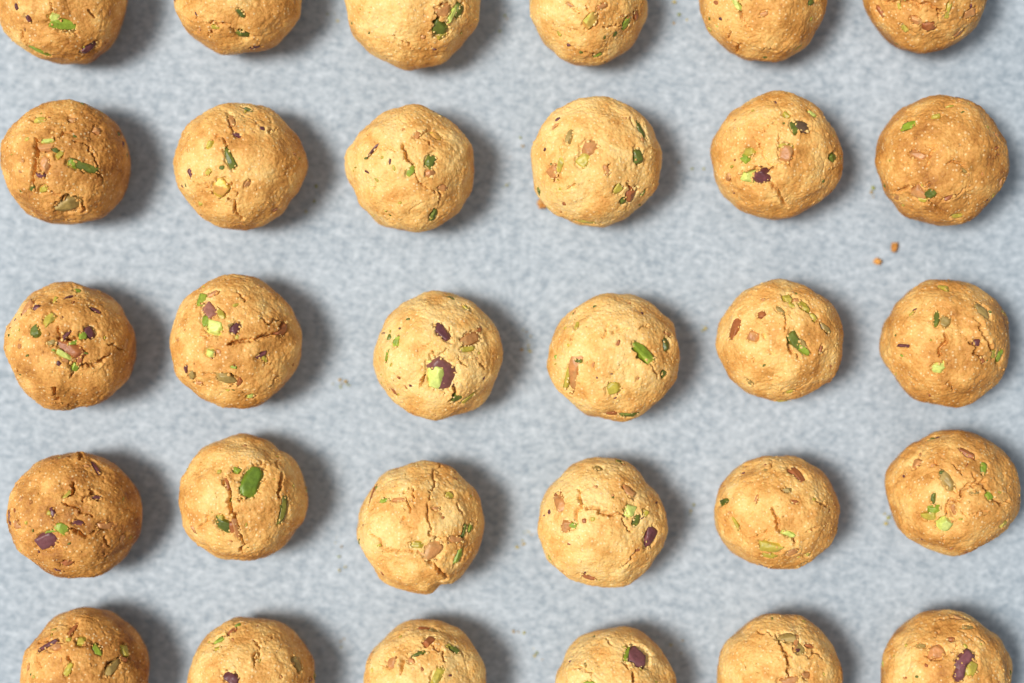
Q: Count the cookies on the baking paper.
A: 30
